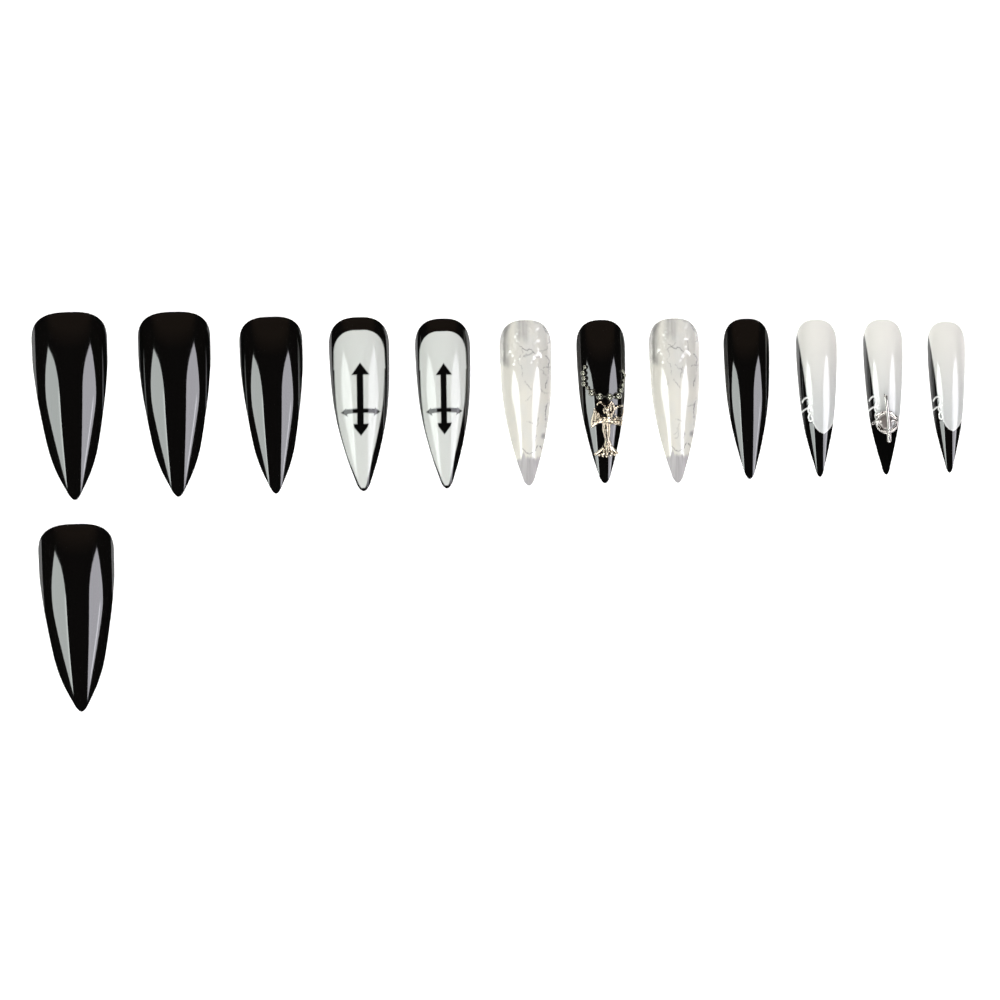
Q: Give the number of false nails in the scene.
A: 13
